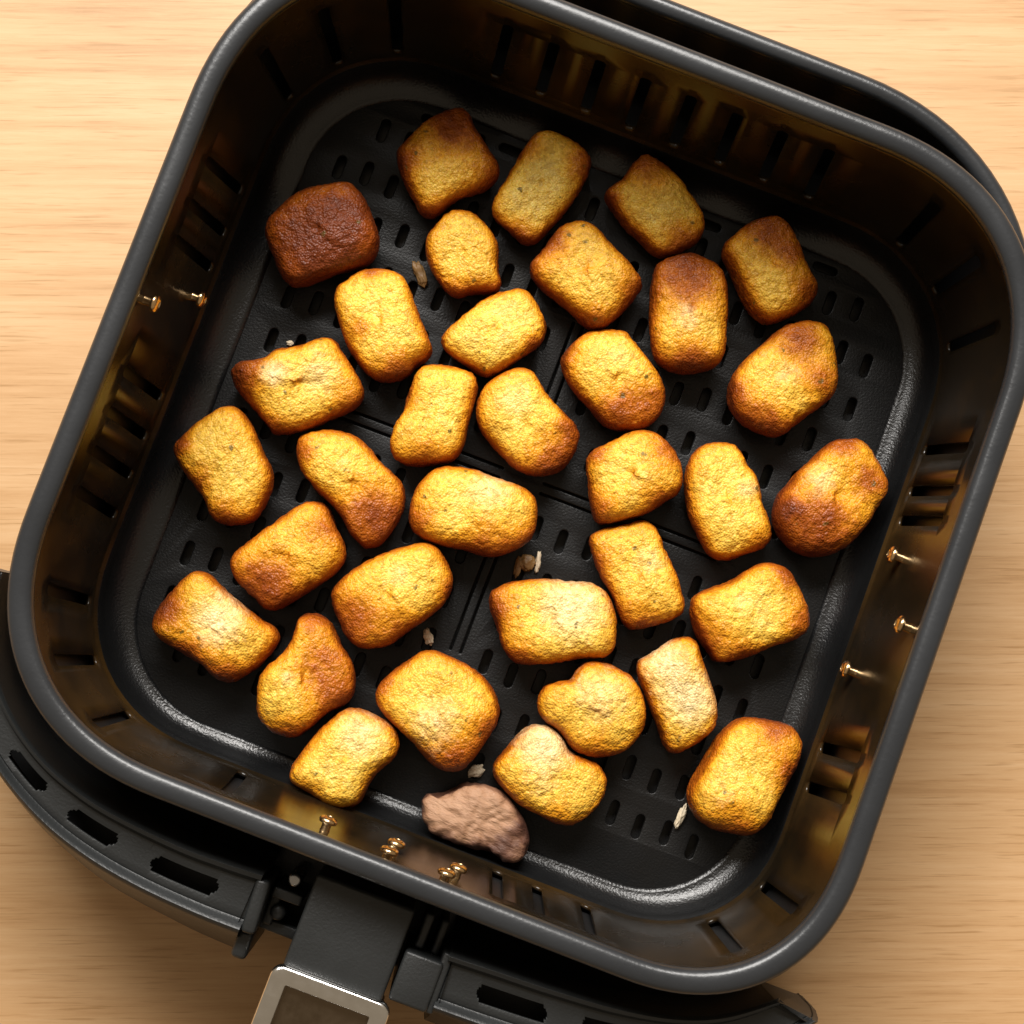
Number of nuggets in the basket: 34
